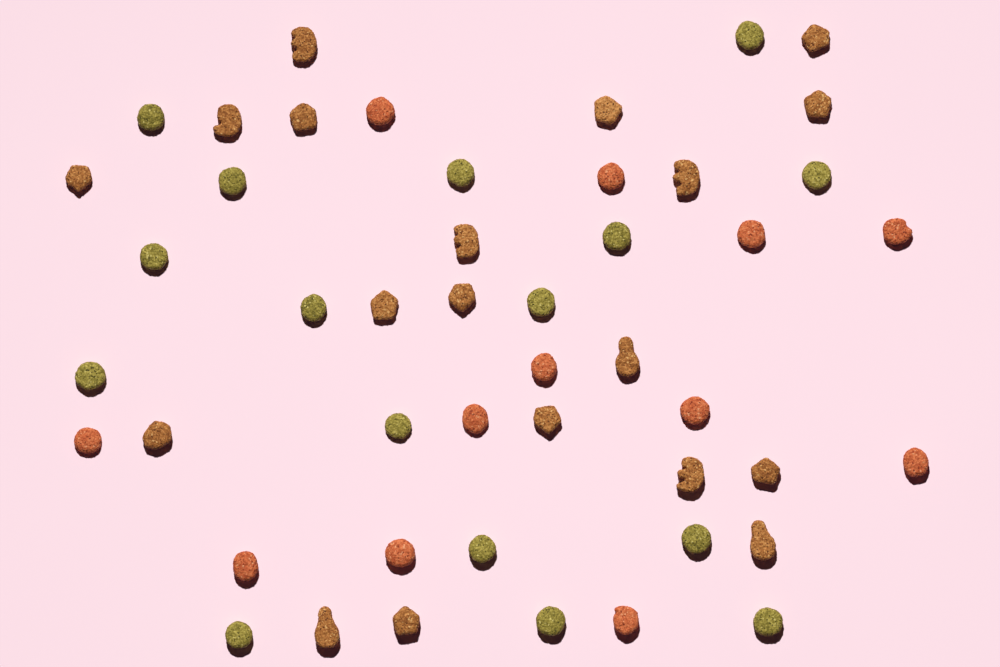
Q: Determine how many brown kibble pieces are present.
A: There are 19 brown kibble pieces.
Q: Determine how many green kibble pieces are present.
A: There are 16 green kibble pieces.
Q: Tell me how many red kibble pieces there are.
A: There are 12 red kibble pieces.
